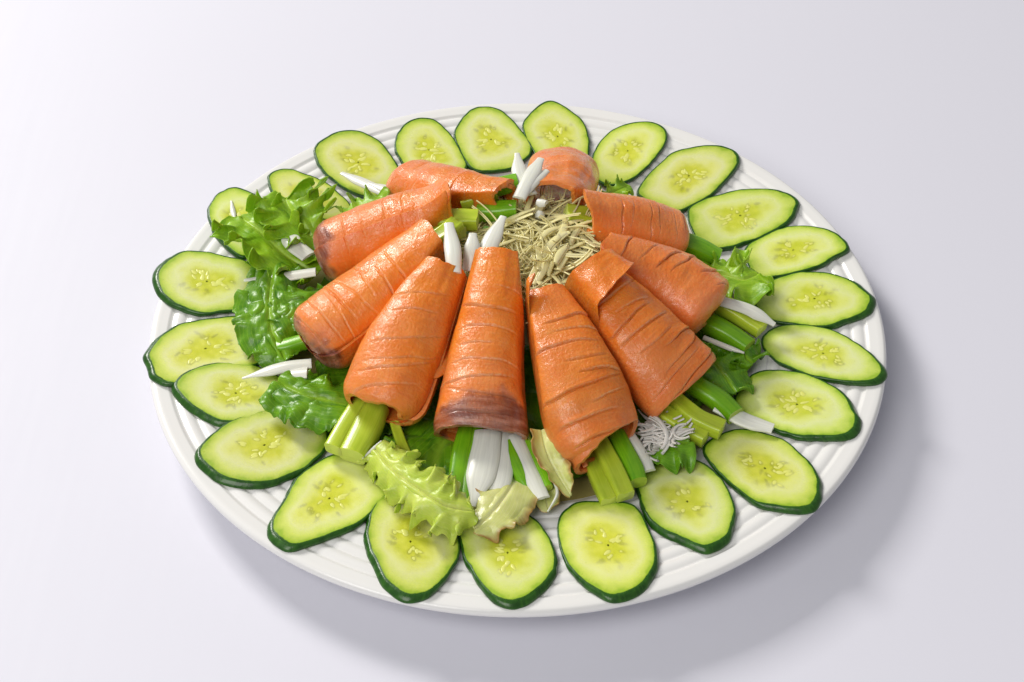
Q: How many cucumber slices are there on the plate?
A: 23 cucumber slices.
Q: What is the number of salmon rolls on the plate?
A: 10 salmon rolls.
